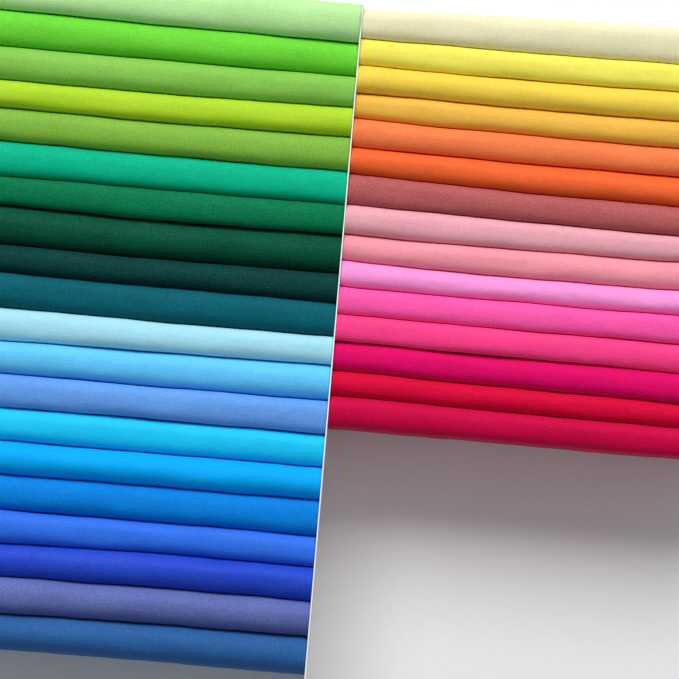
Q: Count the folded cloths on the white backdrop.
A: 35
